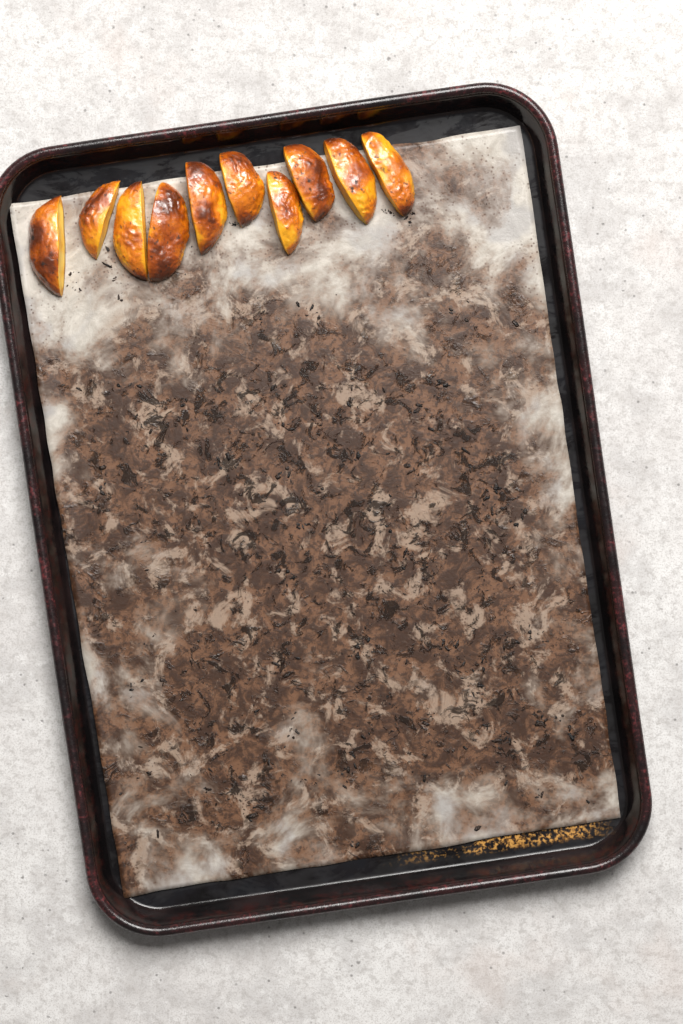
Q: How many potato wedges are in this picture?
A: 10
